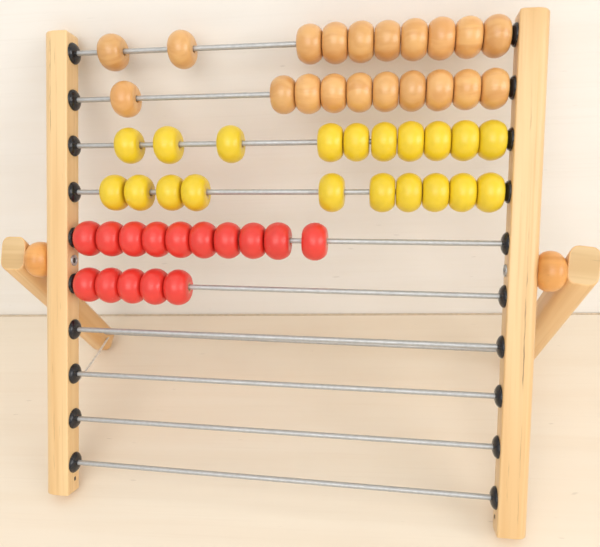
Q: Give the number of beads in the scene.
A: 55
